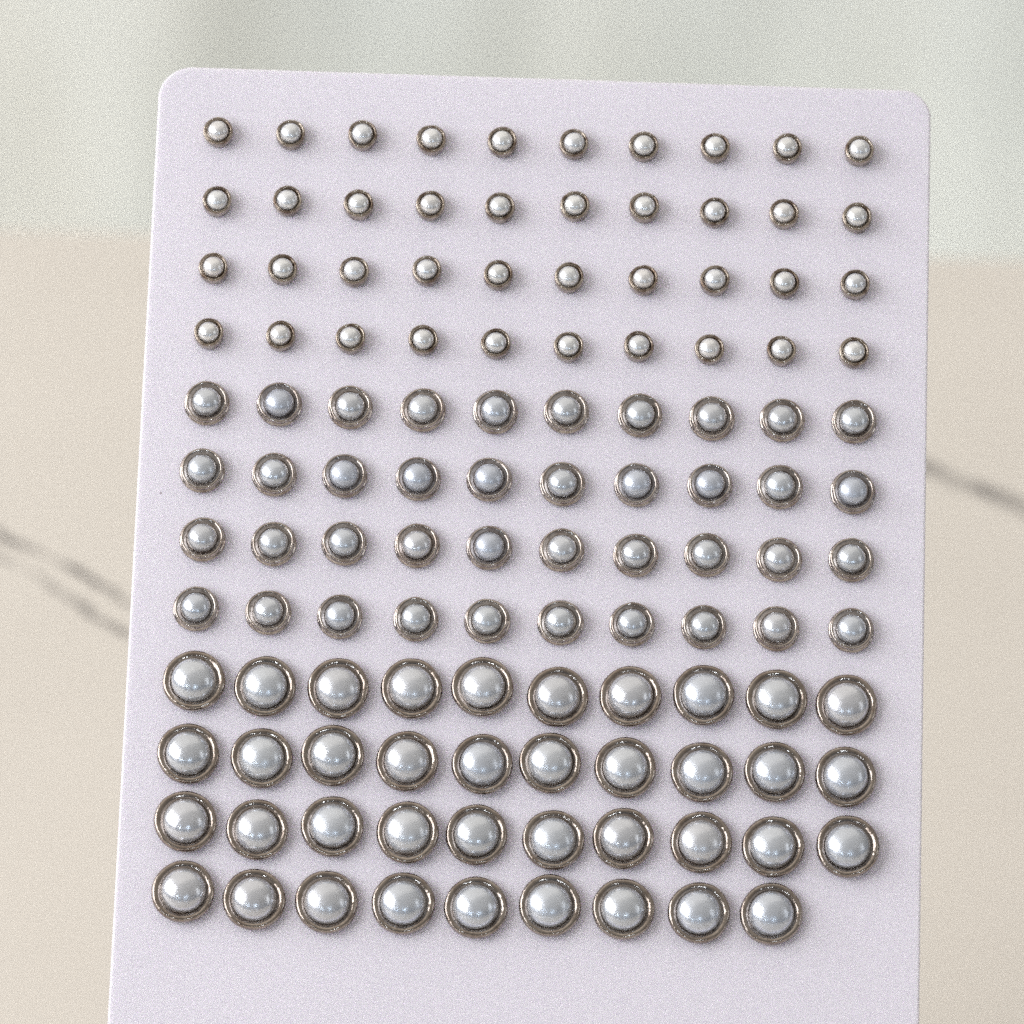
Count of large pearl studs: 39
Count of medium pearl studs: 40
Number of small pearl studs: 40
